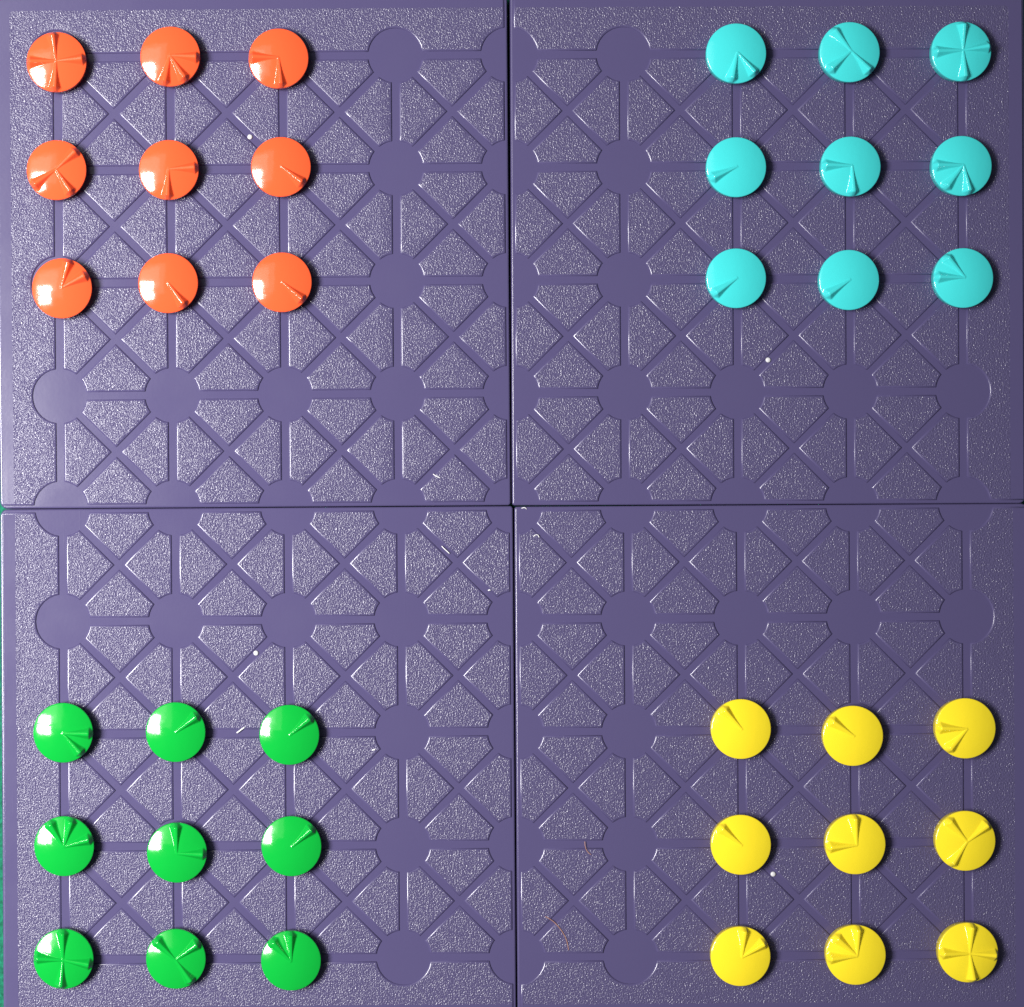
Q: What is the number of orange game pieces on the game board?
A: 9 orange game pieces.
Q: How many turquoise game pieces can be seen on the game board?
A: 9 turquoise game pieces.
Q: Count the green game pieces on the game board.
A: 9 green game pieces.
